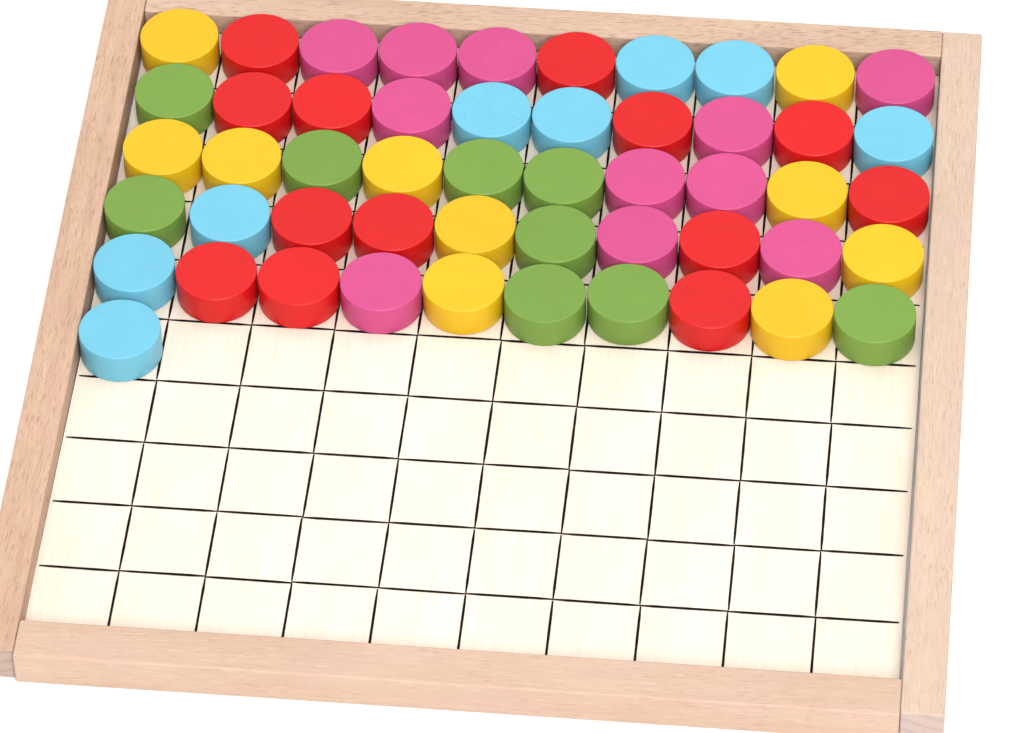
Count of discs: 51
